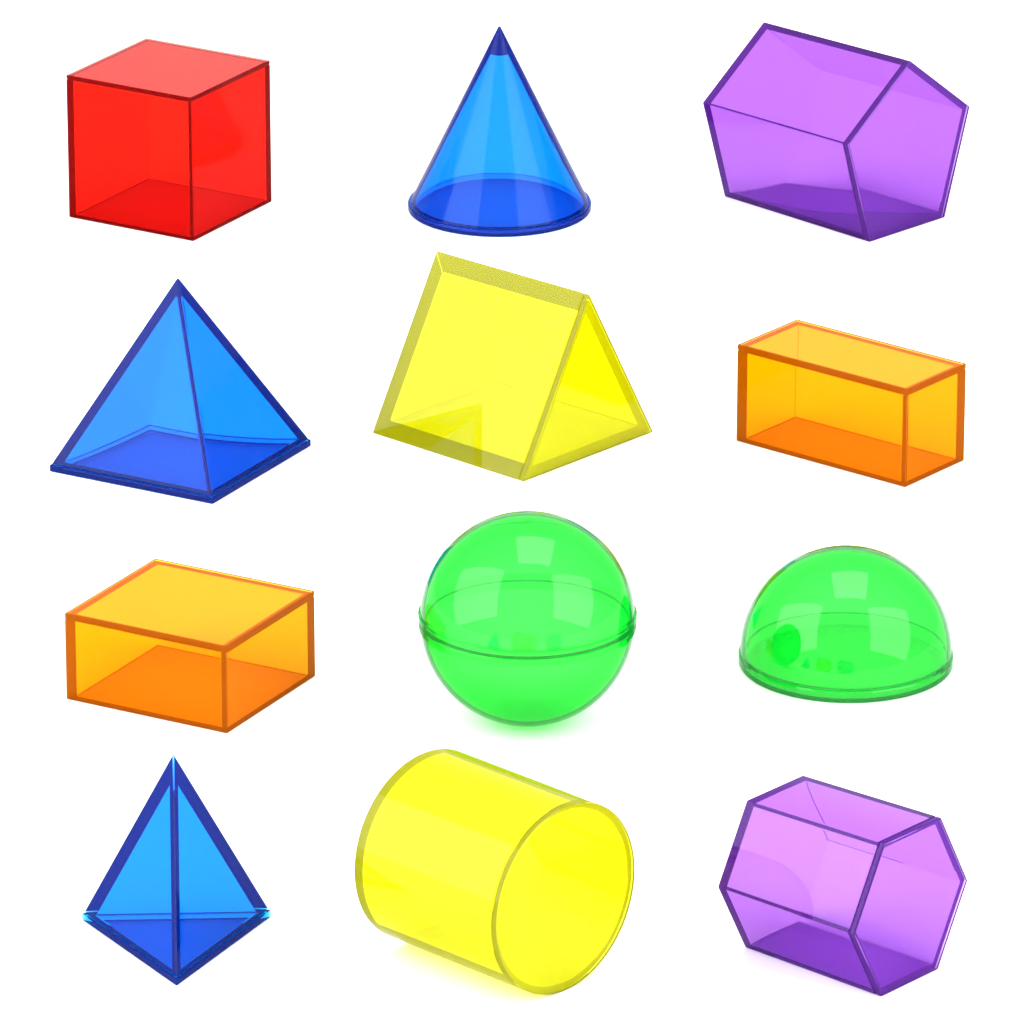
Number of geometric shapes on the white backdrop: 12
